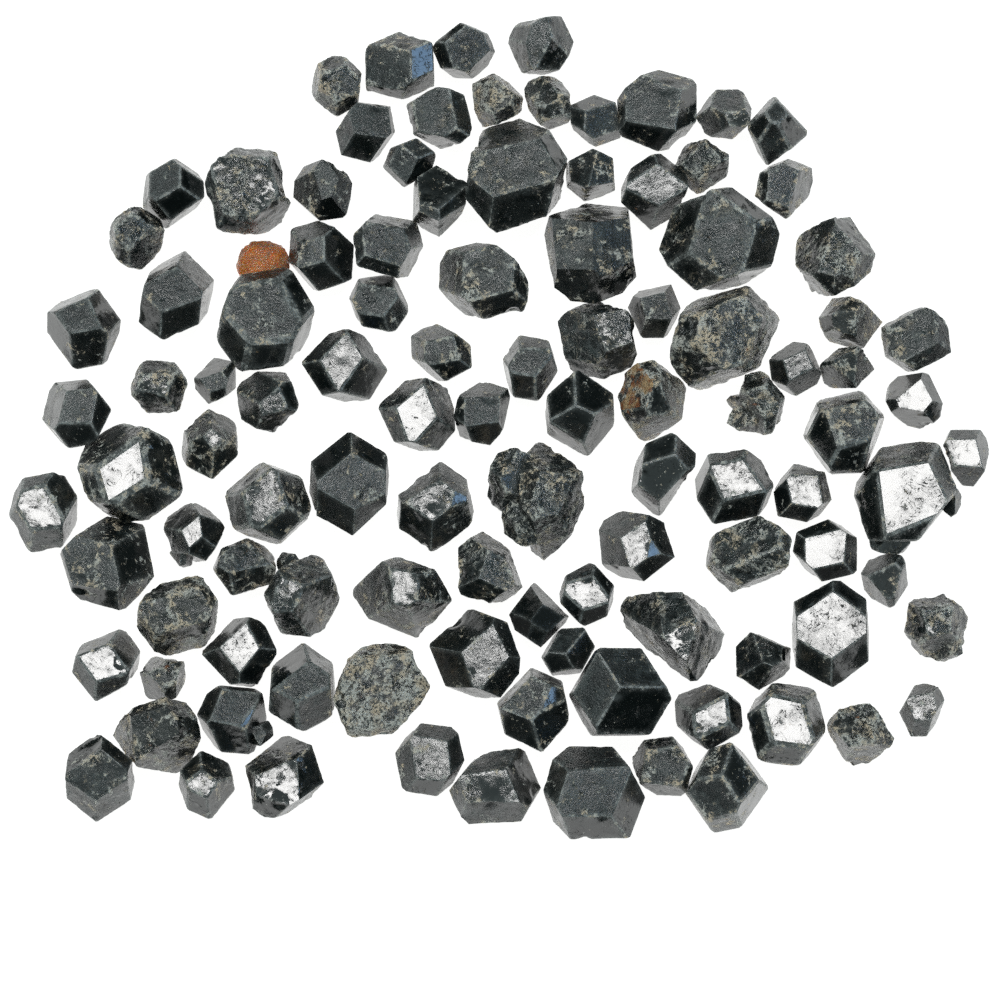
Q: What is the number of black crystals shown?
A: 106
